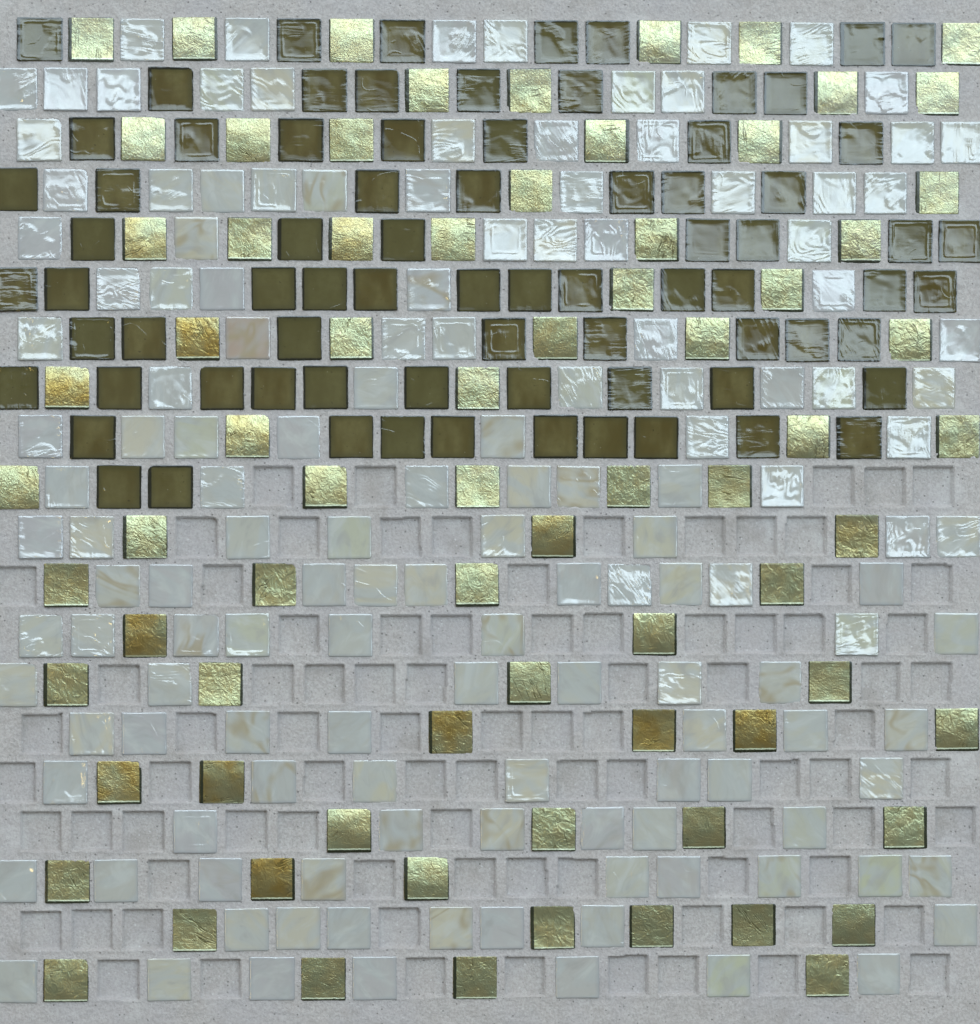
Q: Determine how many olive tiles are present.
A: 76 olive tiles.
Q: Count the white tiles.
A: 144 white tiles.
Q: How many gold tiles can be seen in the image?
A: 75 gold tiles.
